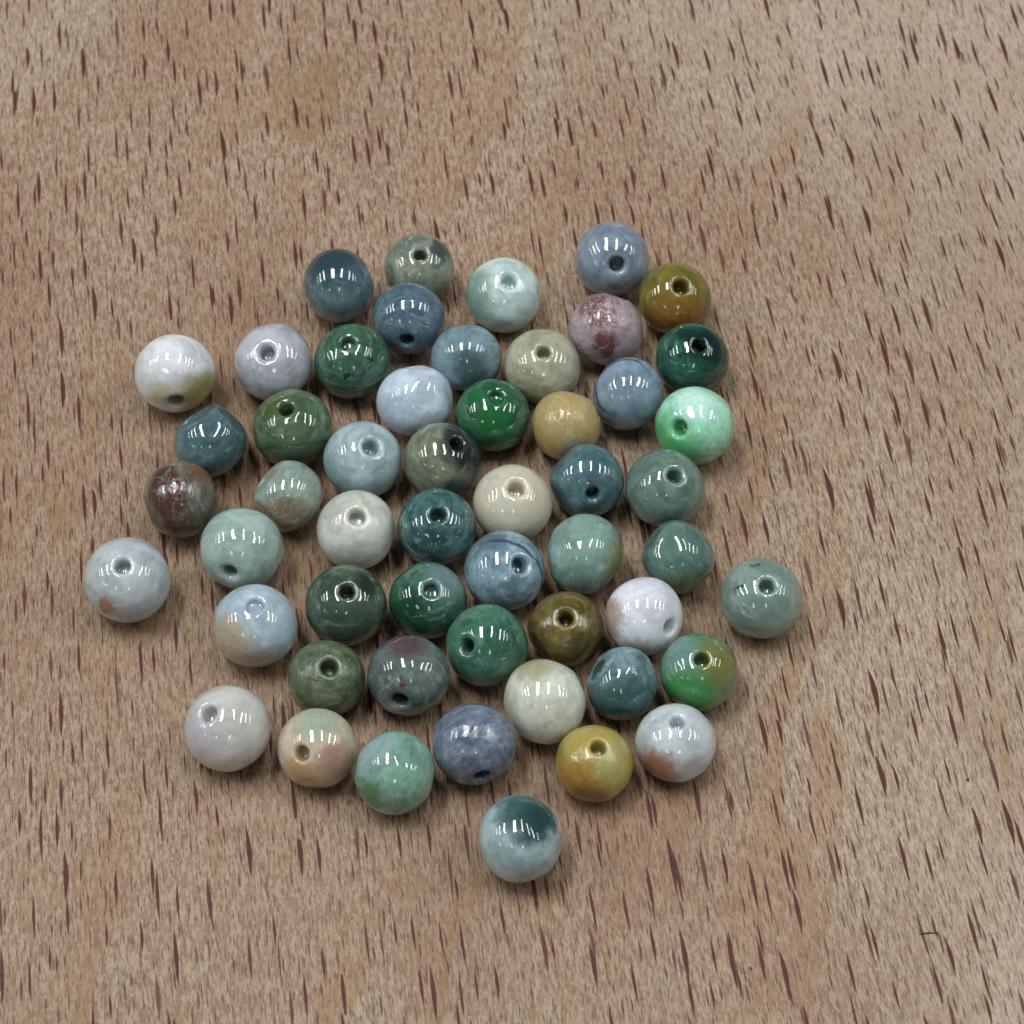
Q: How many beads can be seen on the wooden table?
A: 53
